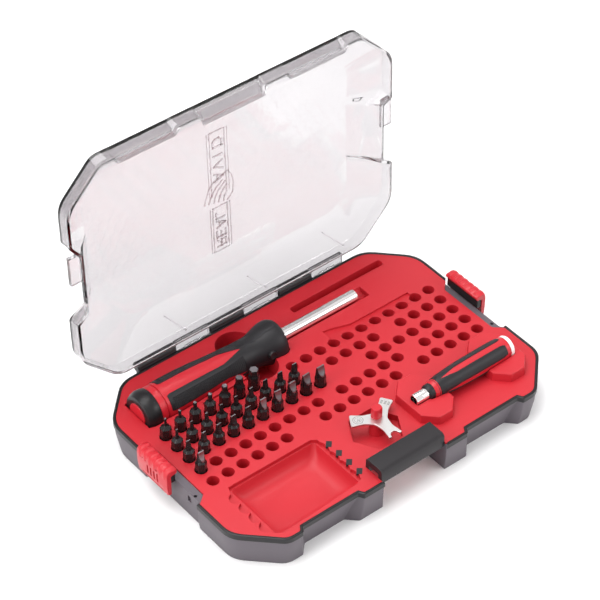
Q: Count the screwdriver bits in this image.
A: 27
